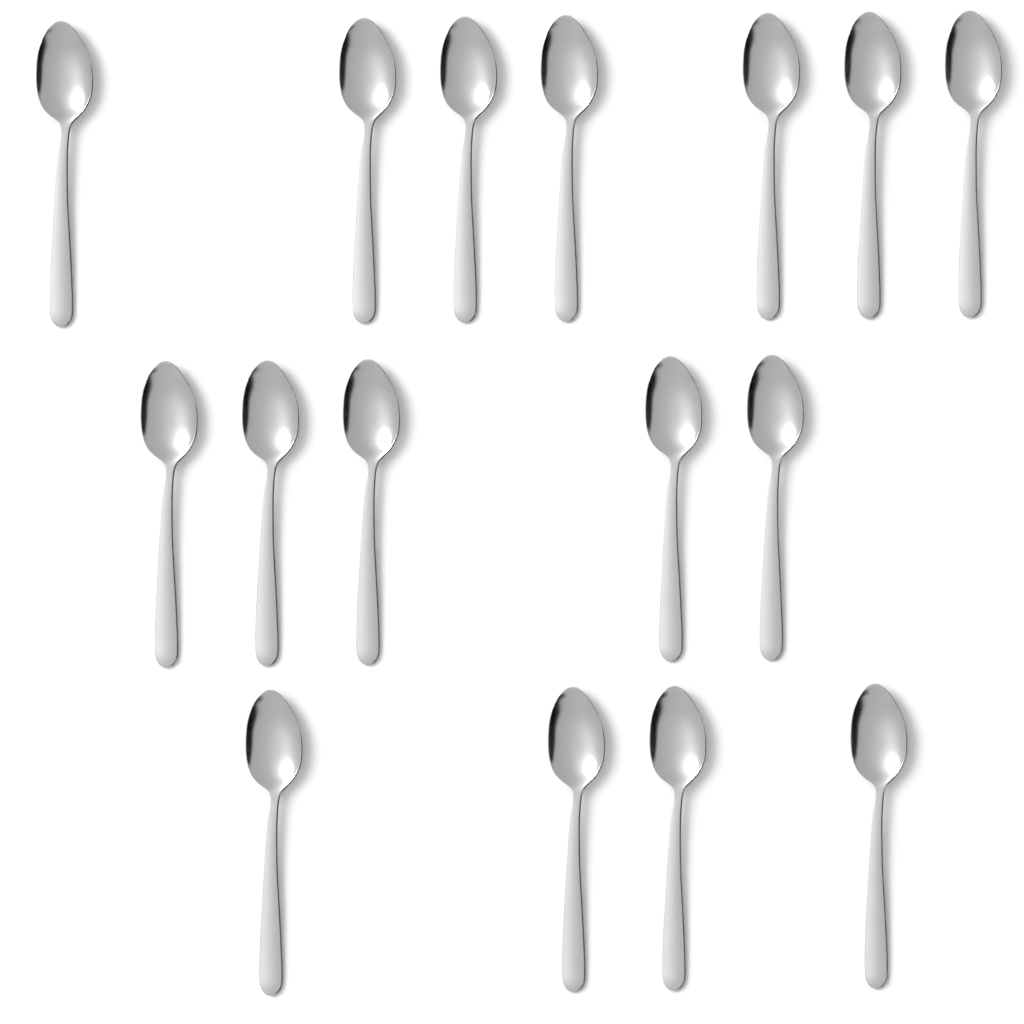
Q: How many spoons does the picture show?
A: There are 16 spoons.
